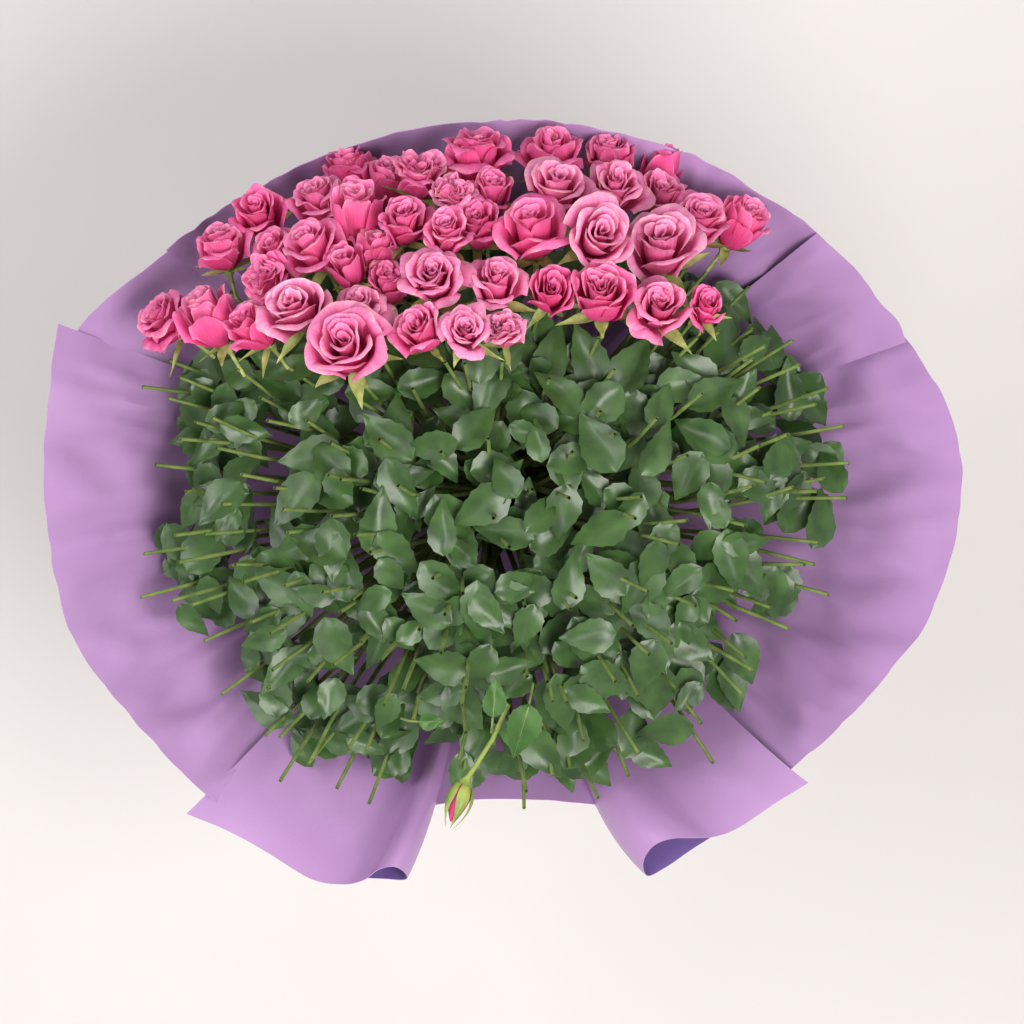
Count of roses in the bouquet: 45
